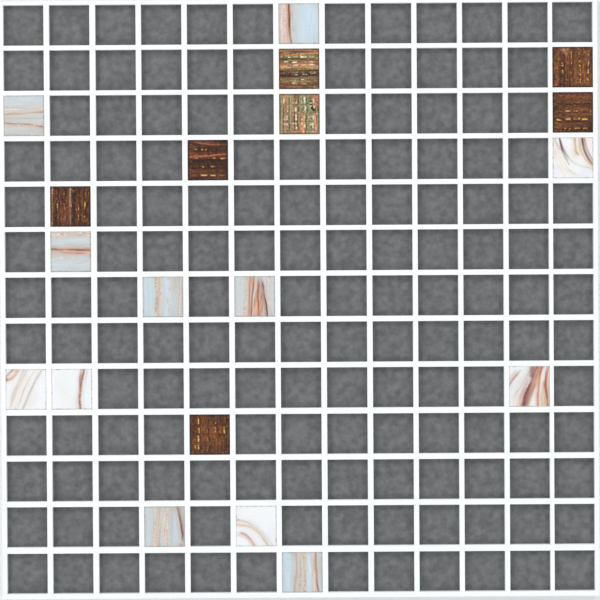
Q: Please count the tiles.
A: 19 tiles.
